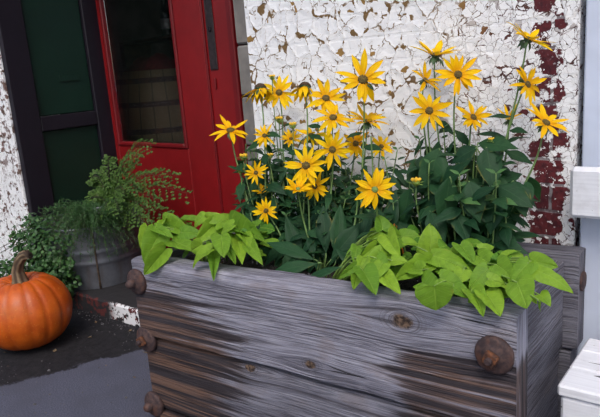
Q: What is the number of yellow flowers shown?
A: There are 30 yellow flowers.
